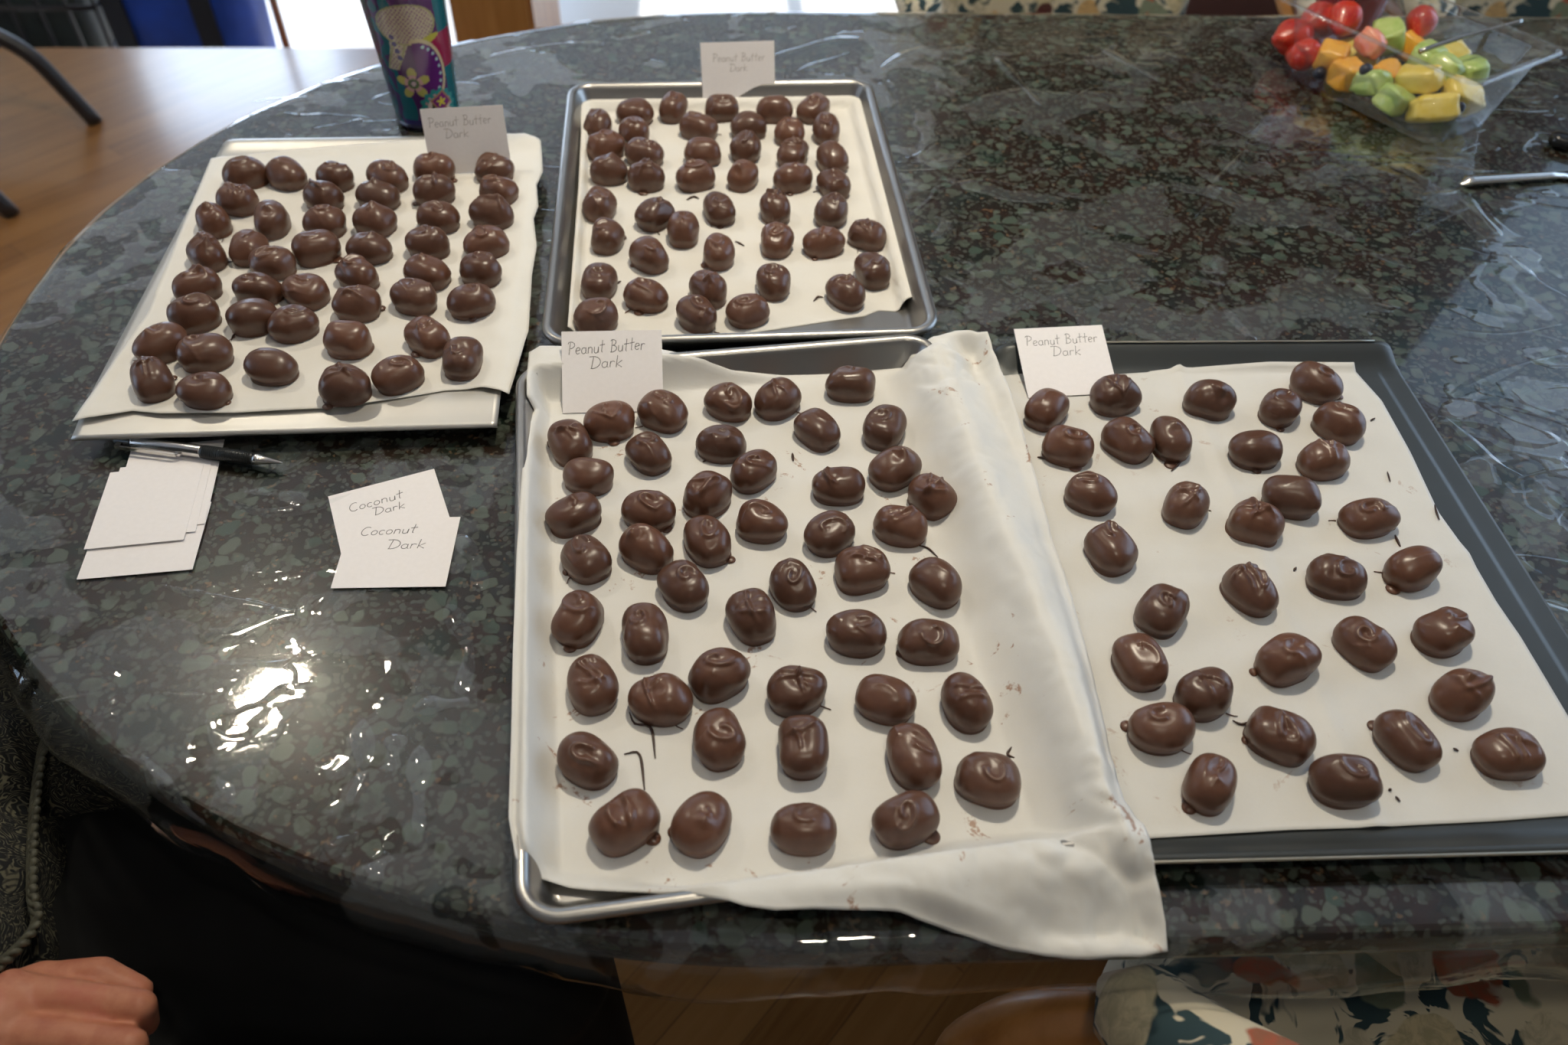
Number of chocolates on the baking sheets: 171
